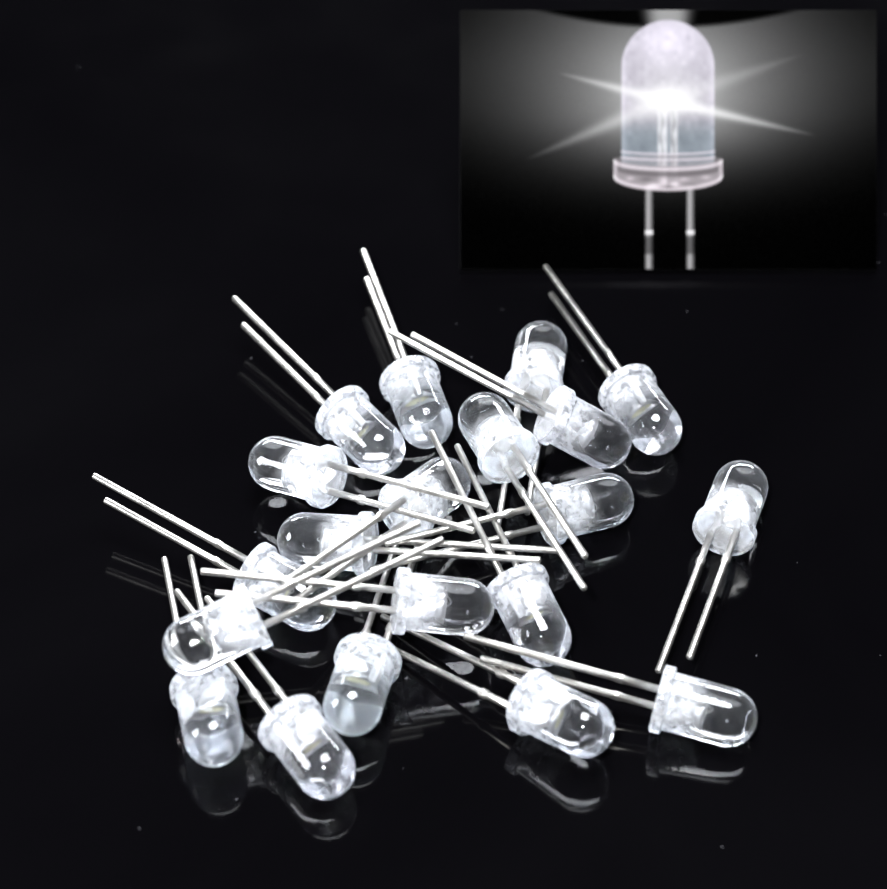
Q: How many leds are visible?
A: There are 20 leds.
